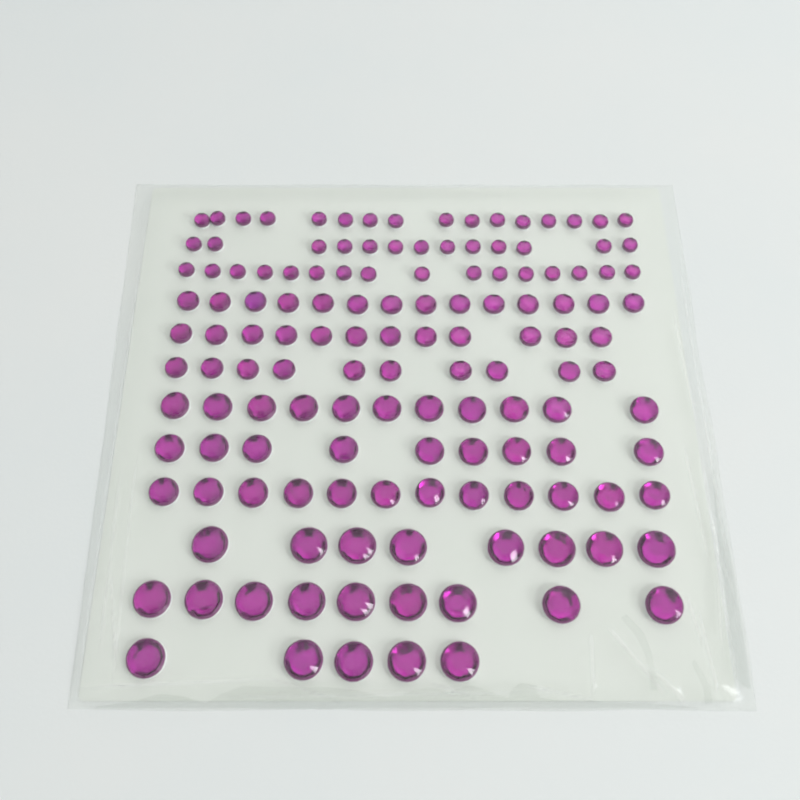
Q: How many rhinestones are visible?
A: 135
